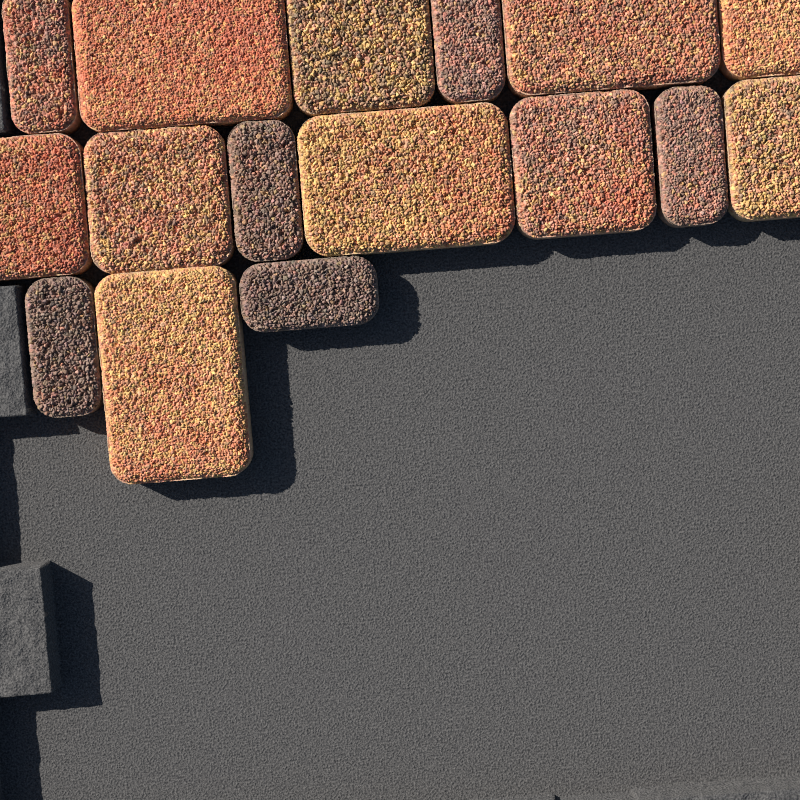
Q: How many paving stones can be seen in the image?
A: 16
